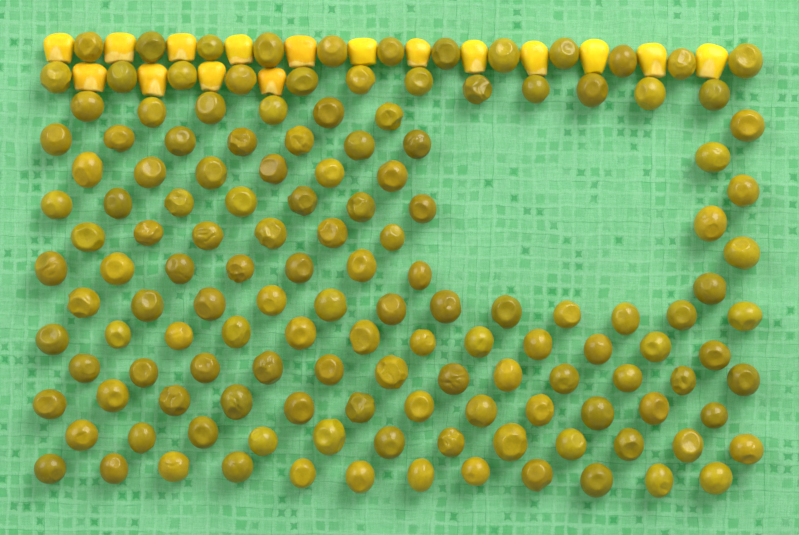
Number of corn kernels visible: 16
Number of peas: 141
